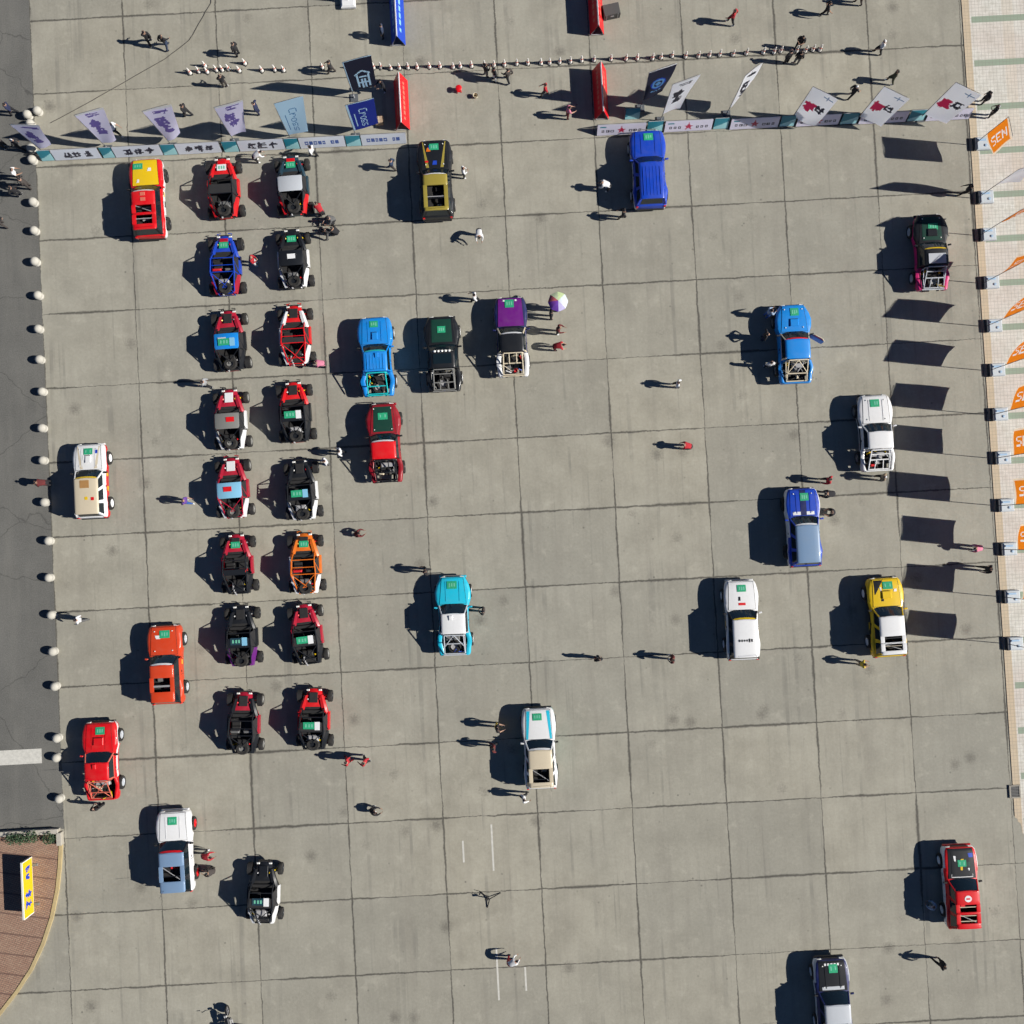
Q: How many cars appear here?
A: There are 21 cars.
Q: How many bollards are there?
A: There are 23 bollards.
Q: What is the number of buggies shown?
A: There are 17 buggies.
